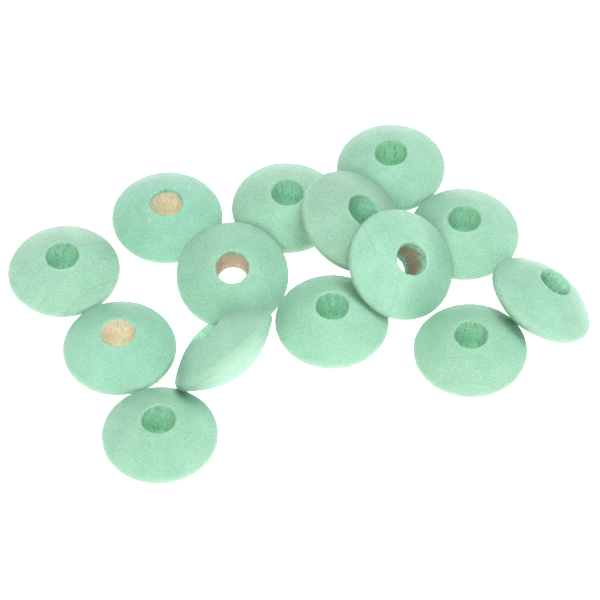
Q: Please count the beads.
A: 14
